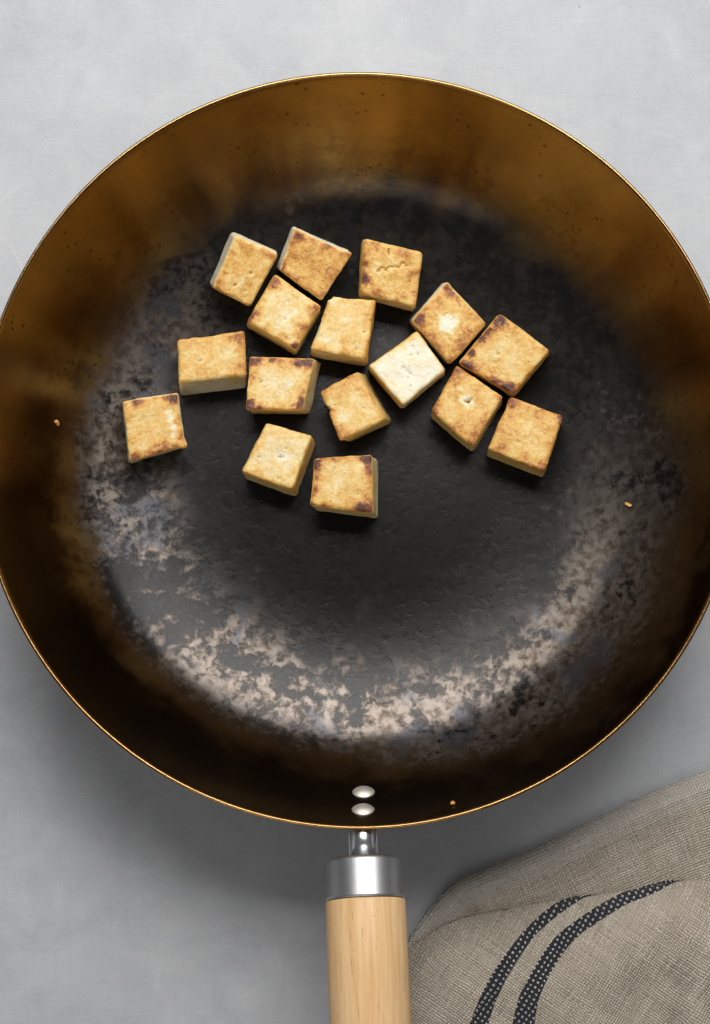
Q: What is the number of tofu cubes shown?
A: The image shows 16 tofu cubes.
